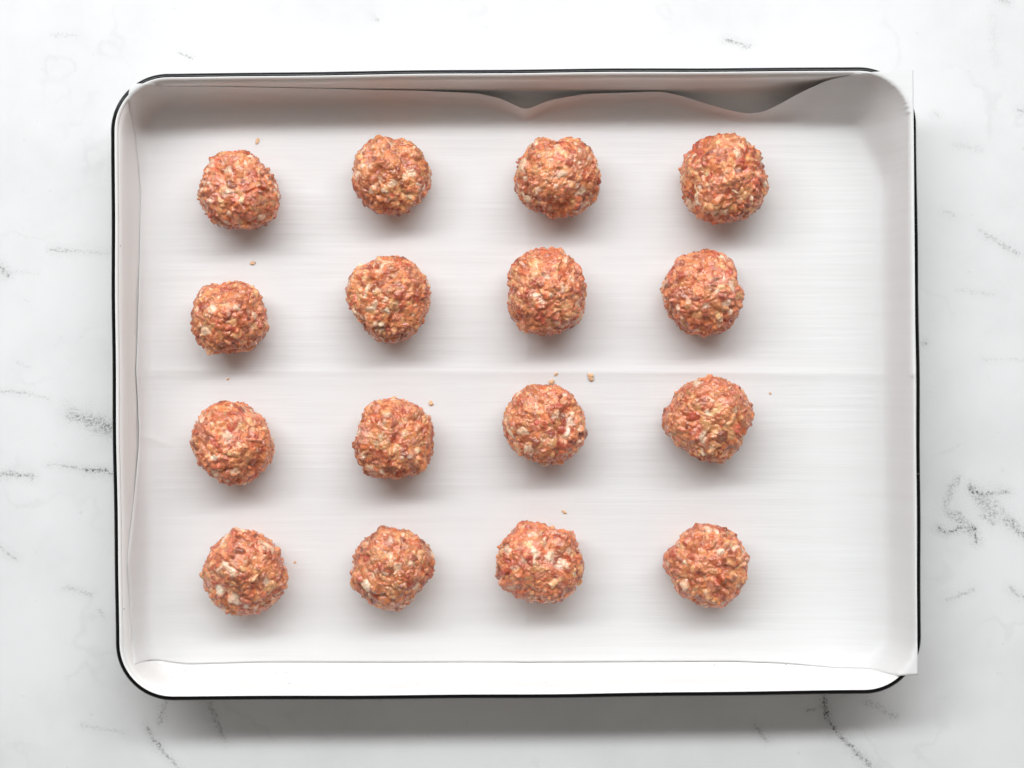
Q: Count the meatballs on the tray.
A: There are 16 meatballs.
